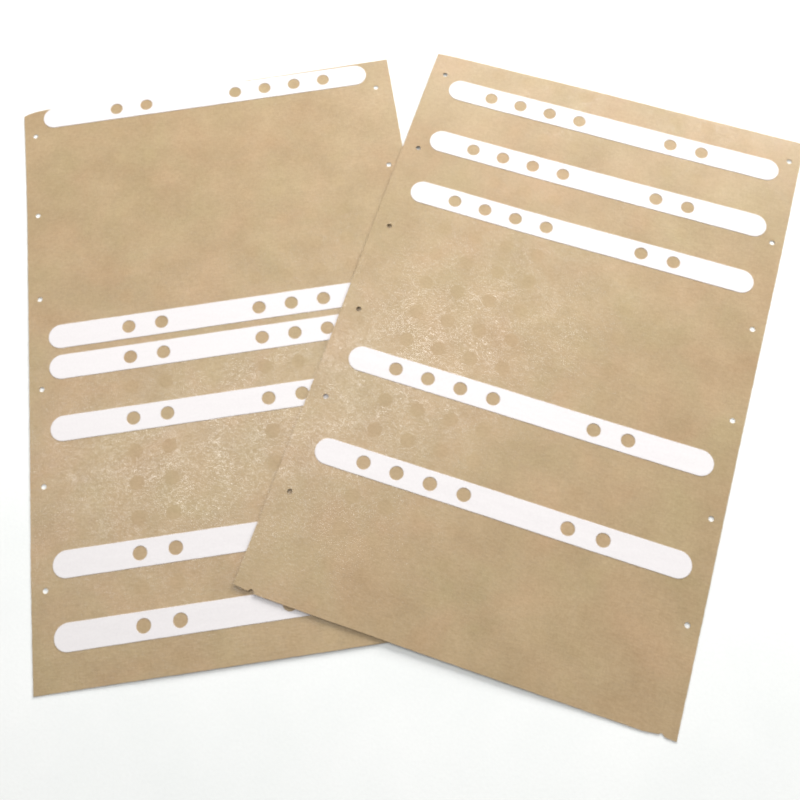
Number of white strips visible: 11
